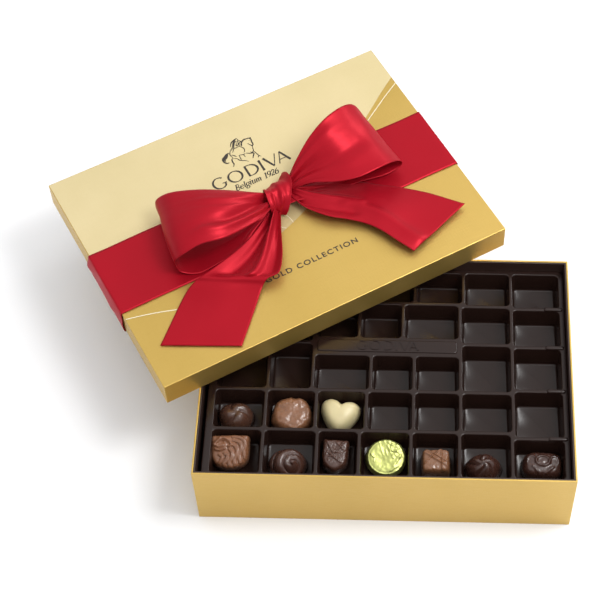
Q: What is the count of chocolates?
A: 10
